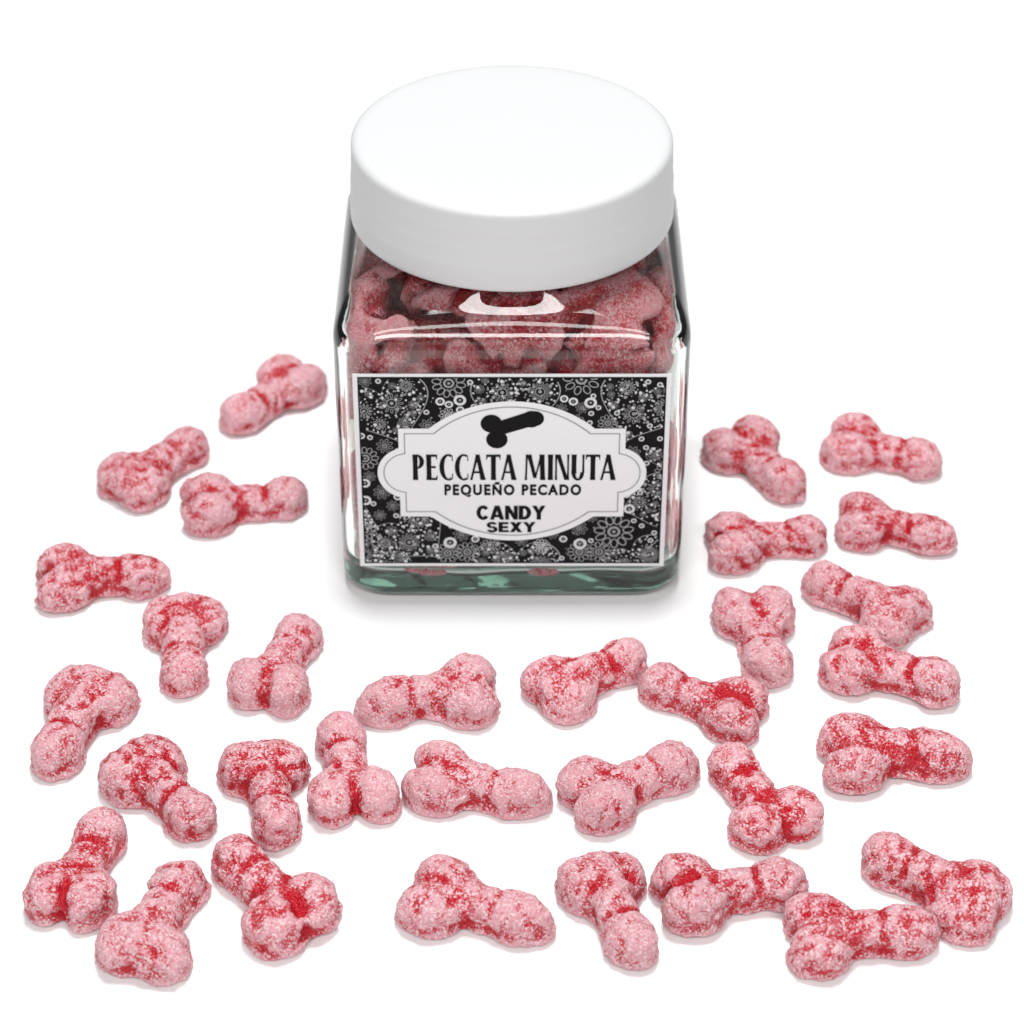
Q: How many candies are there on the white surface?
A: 32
